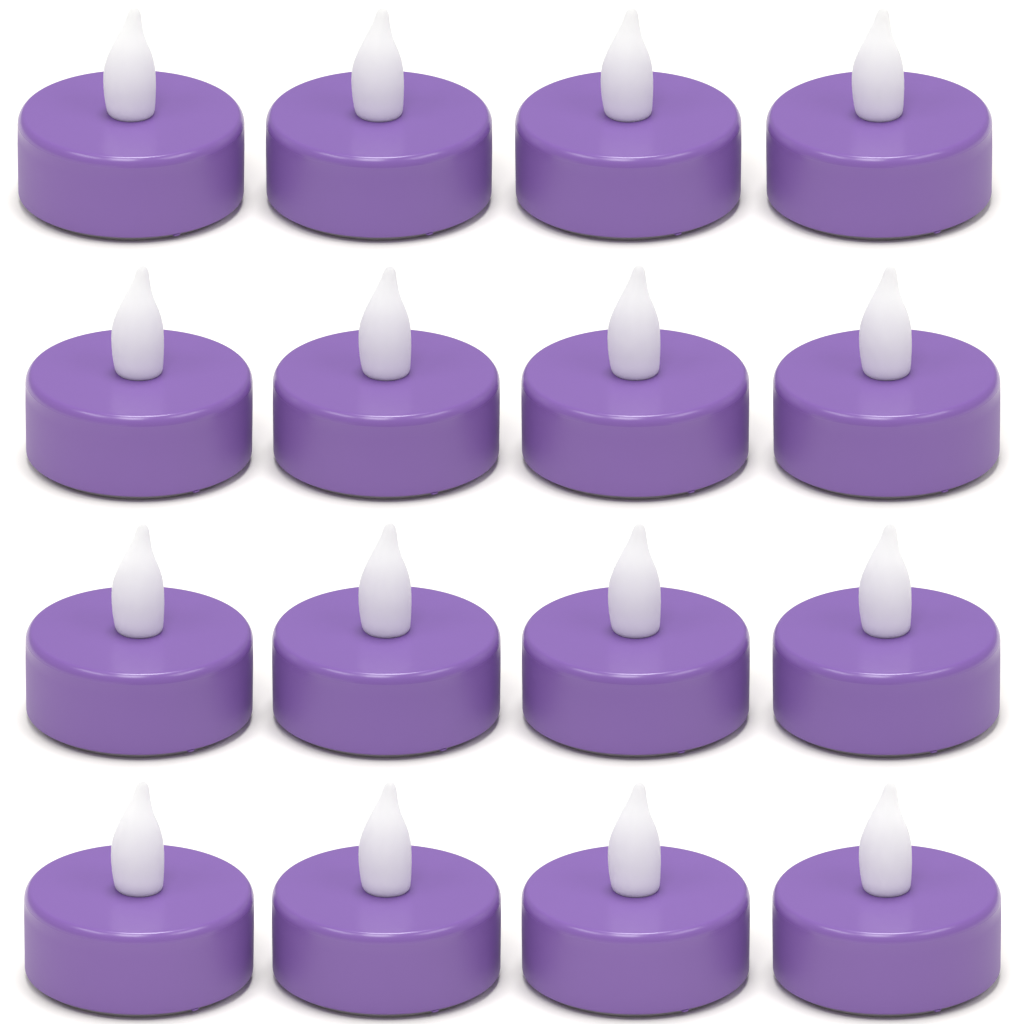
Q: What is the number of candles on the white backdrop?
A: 16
